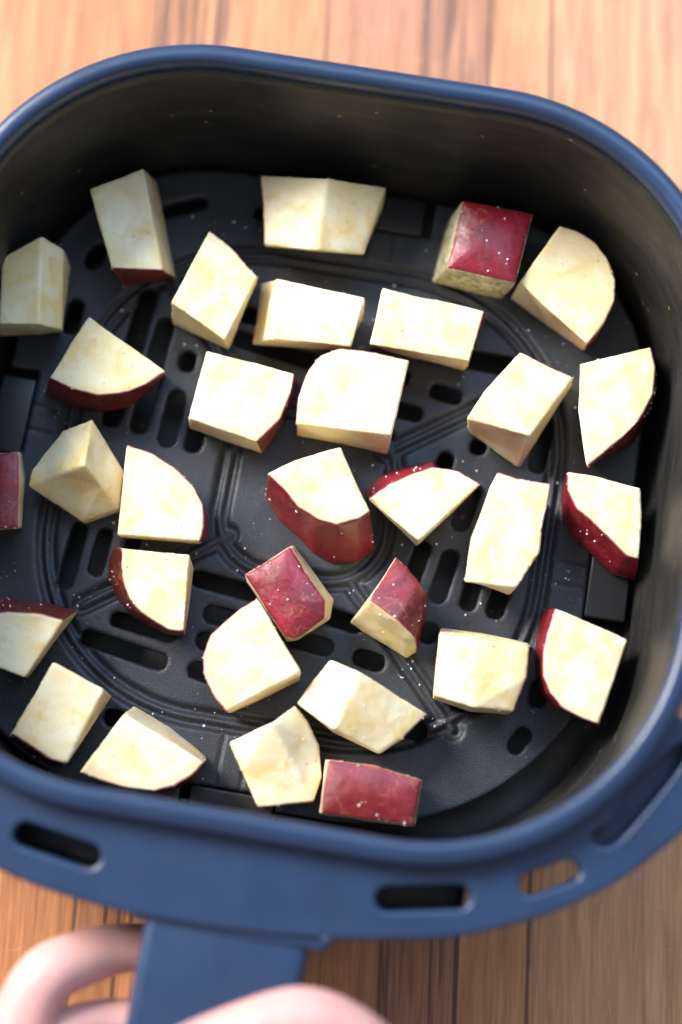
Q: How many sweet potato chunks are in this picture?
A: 32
